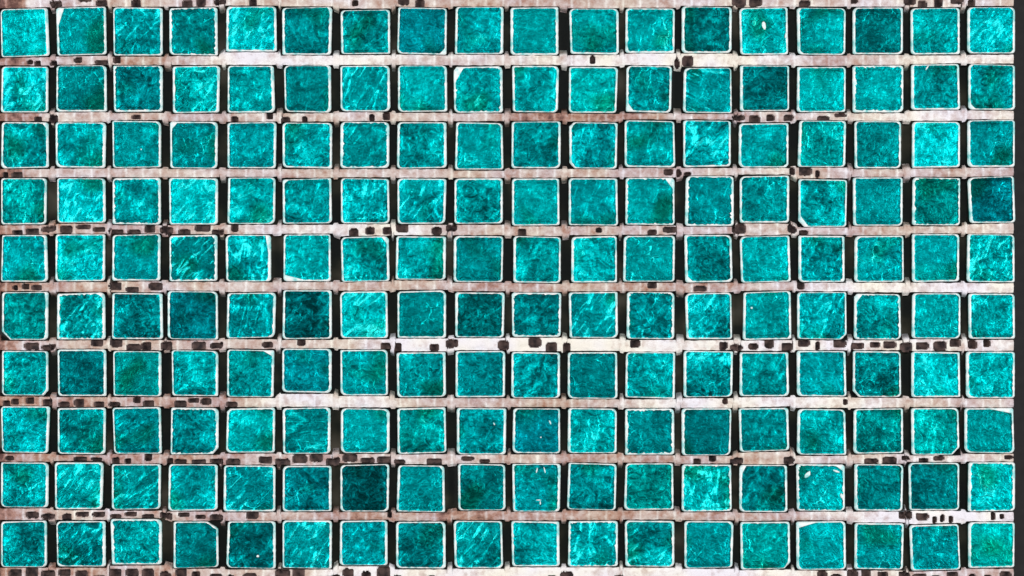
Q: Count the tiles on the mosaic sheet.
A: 180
